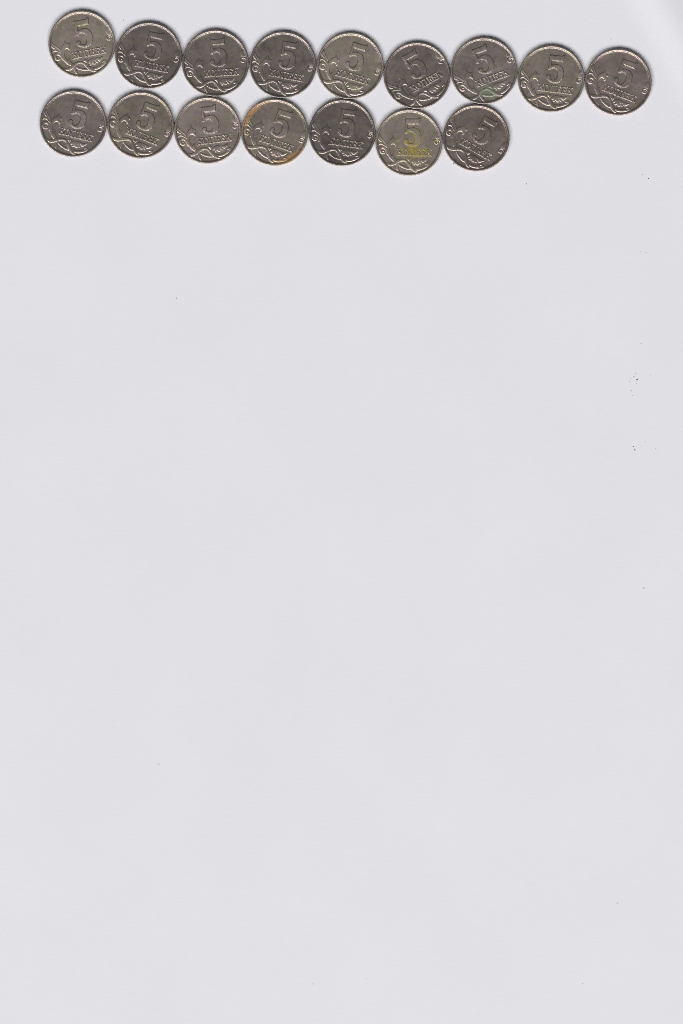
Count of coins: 16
